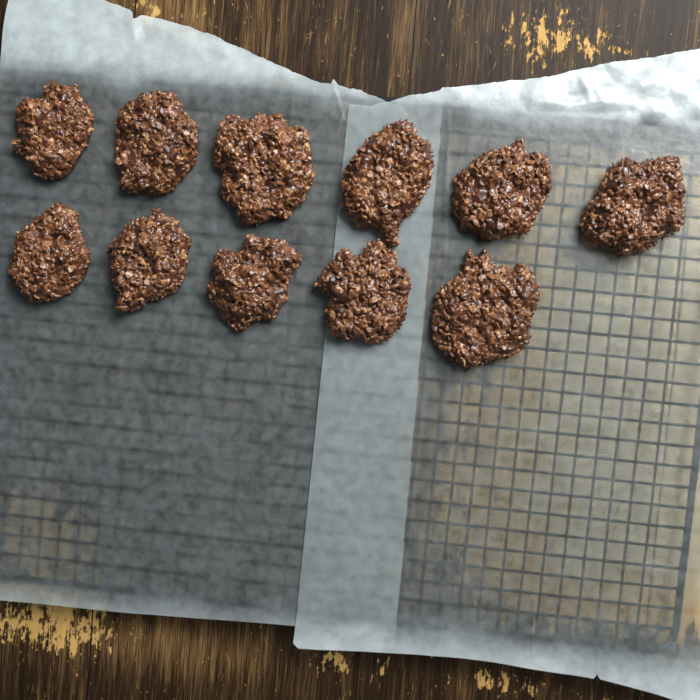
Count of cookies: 11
